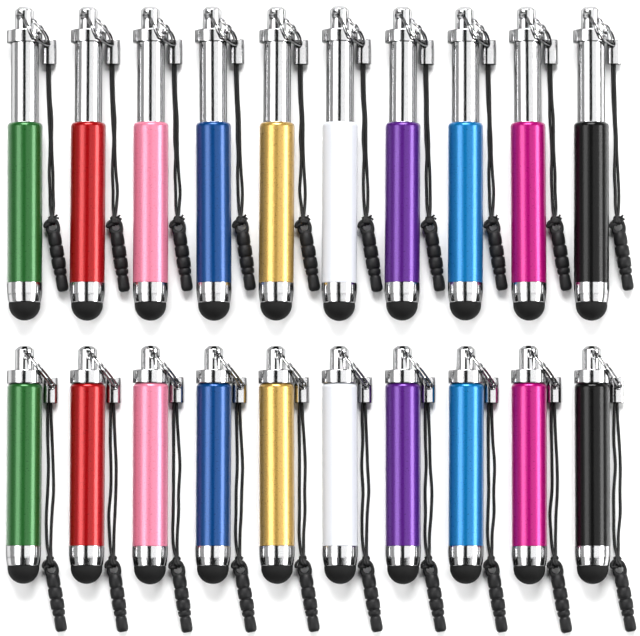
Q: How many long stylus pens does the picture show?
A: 10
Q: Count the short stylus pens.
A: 10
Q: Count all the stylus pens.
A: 20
